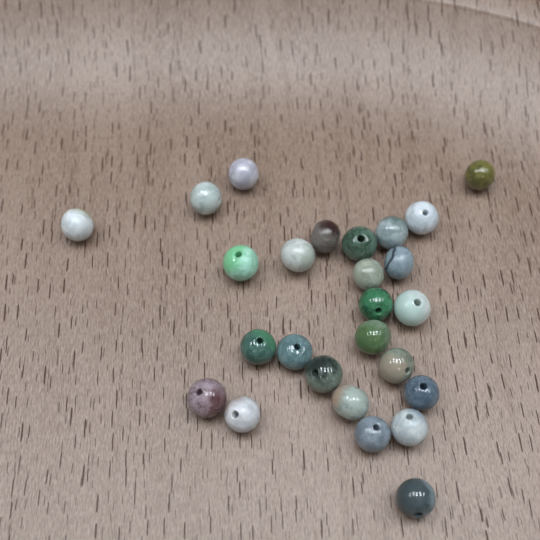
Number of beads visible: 26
